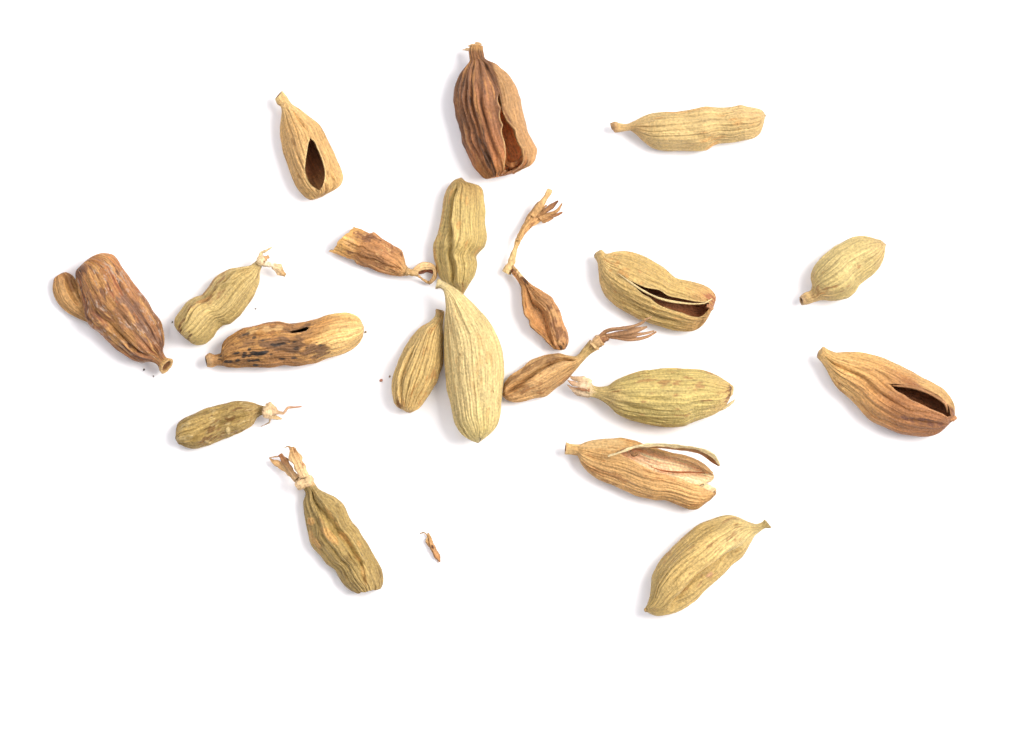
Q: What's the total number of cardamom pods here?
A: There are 20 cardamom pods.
